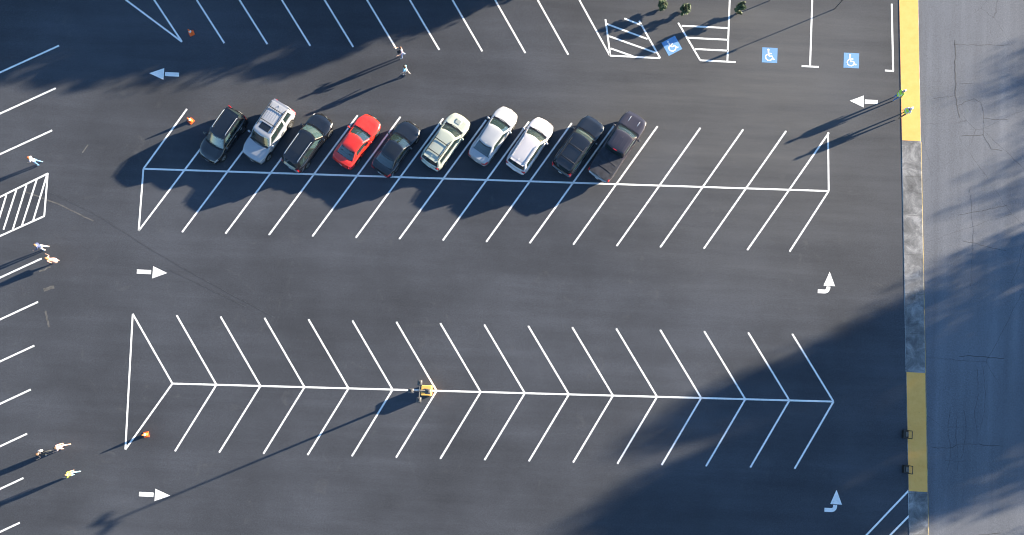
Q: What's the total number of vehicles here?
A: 10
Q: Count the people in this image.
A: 10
